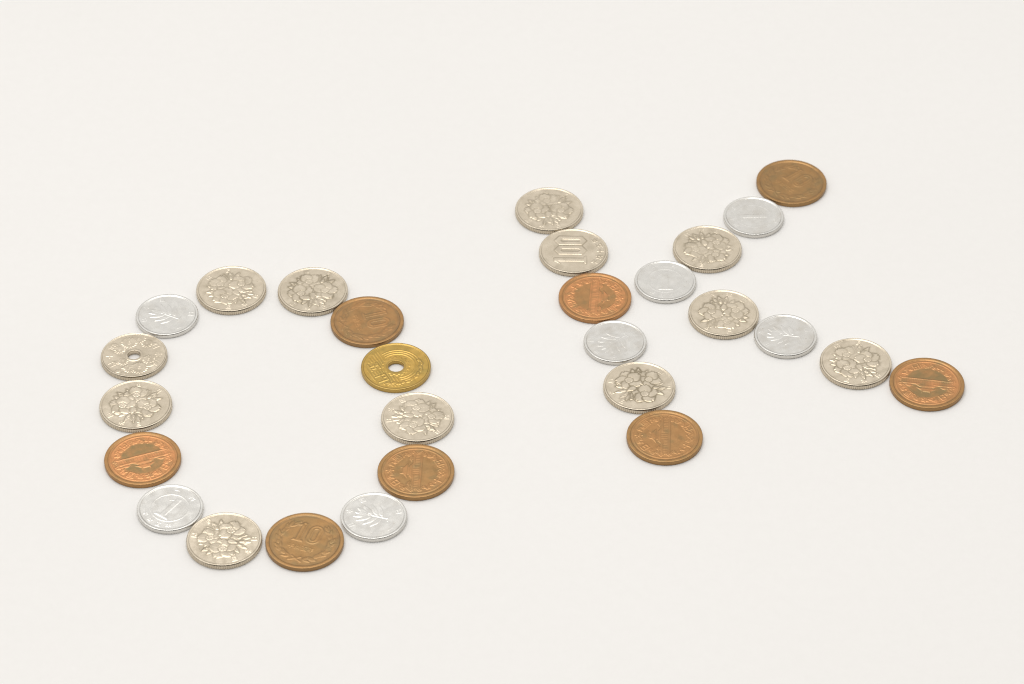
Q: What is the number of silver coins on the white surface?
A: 19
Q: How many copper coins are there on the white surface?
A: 8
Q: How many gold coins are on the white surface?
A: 1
